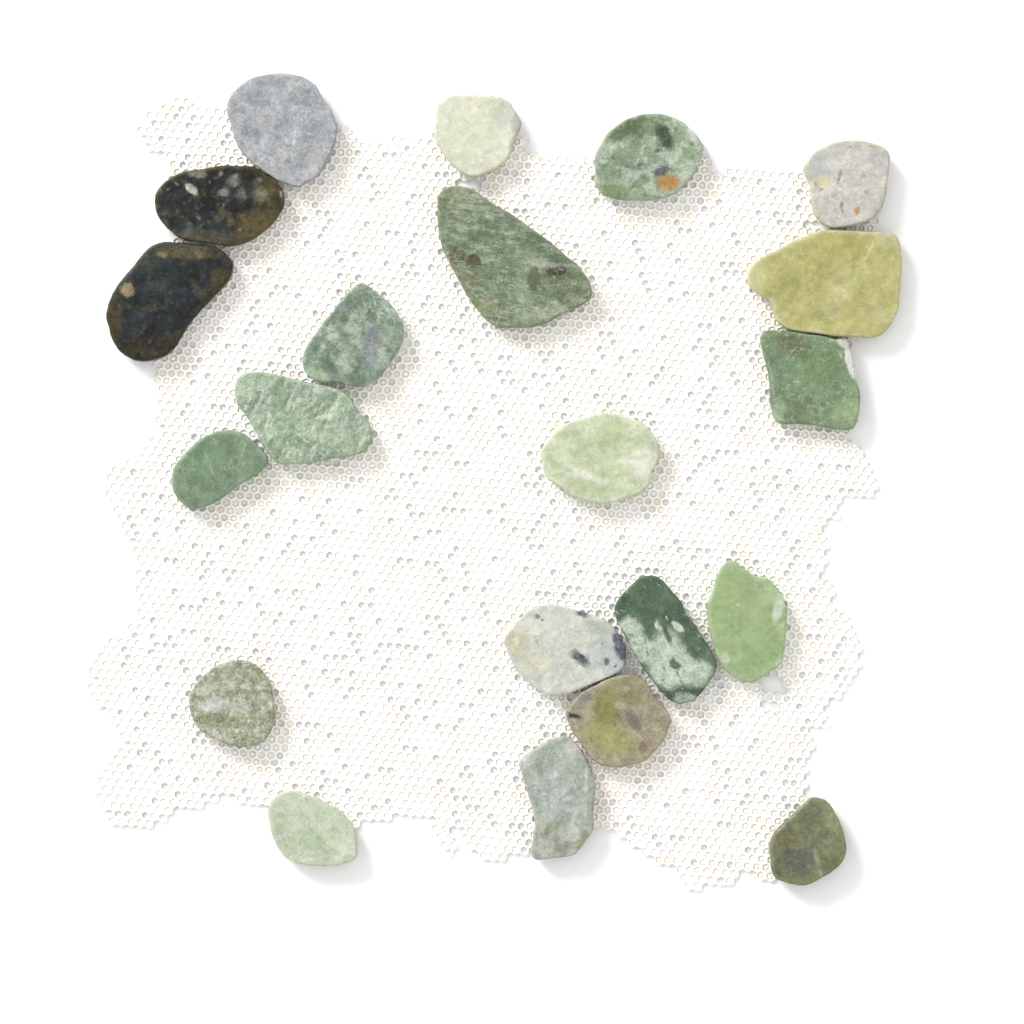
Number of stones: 21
